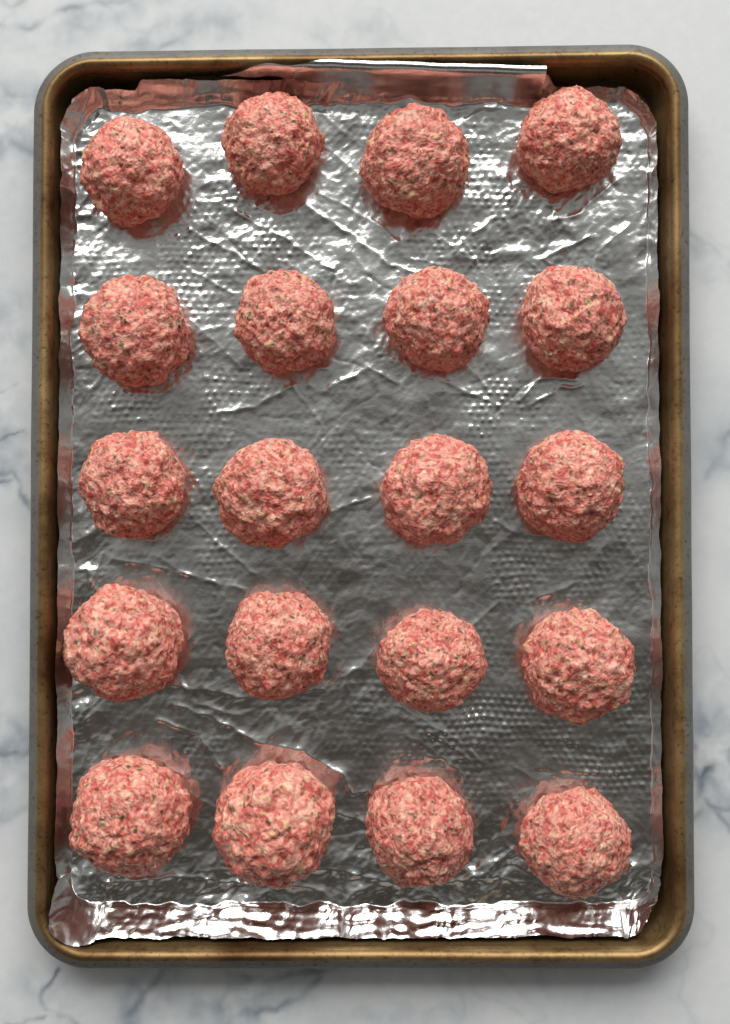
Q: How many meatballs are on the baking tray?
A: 20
